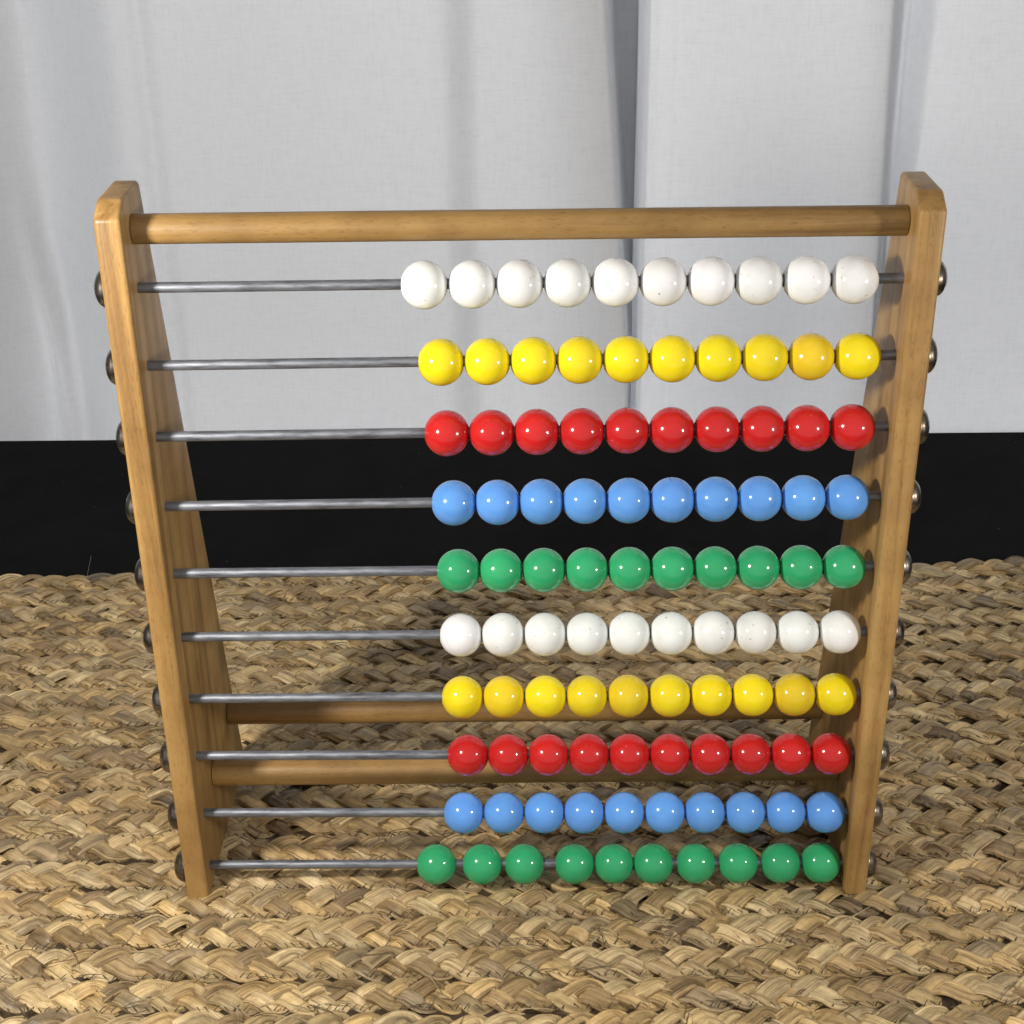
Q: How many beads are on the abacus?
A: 100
